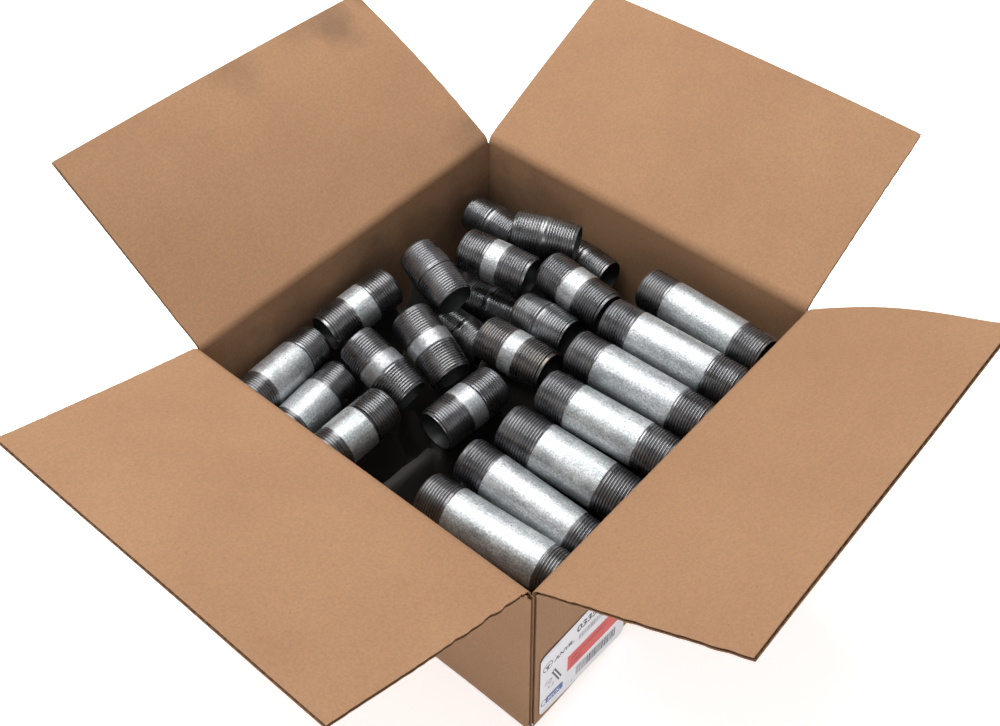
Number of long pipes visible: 10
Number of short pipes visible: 14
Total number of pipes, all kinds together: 24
